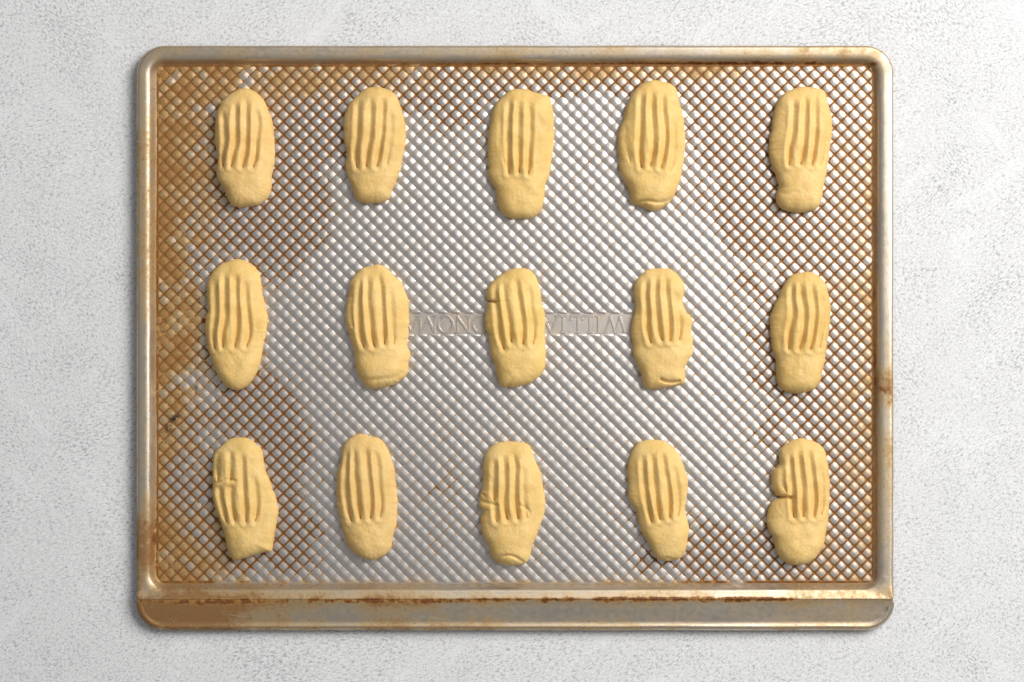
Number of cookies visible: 15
